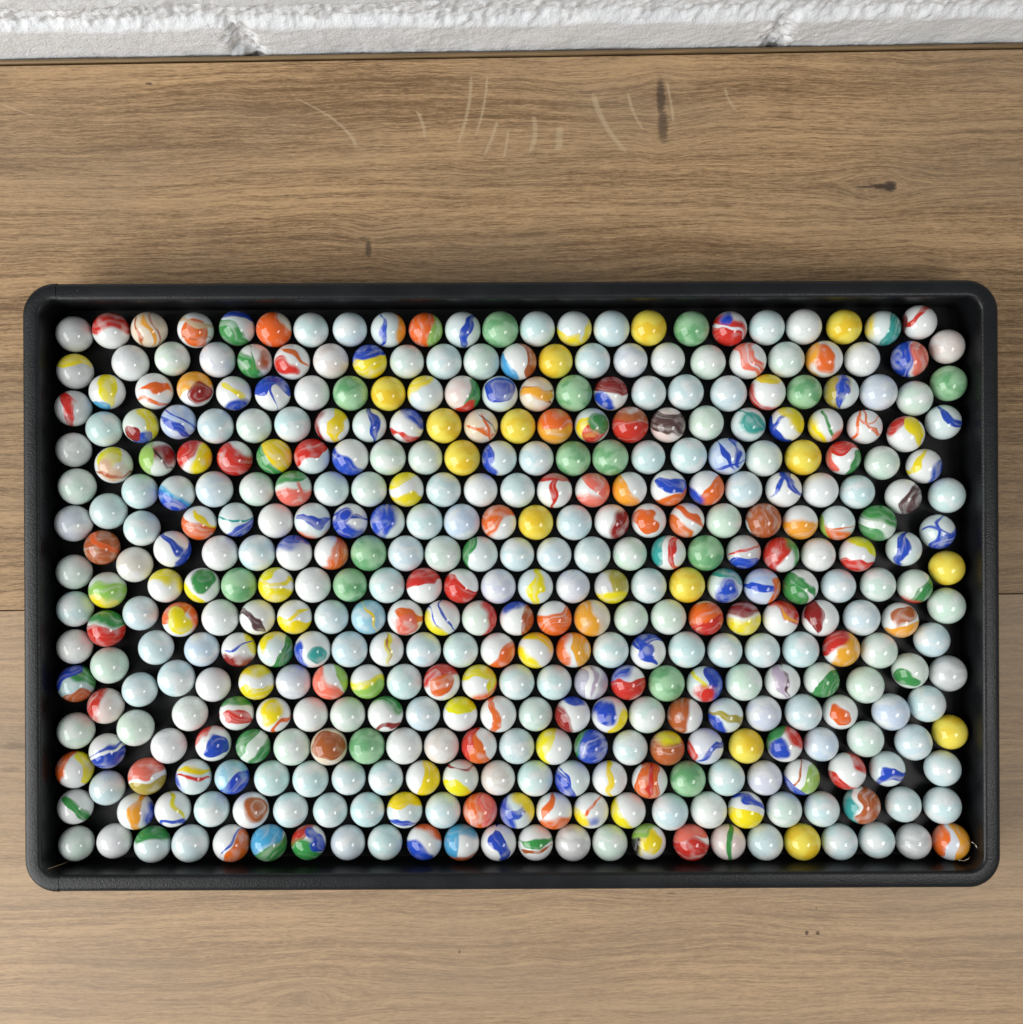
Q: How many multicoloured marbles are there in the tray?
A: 200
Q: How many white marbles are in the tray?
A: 164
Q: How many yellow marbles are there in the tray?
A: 14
